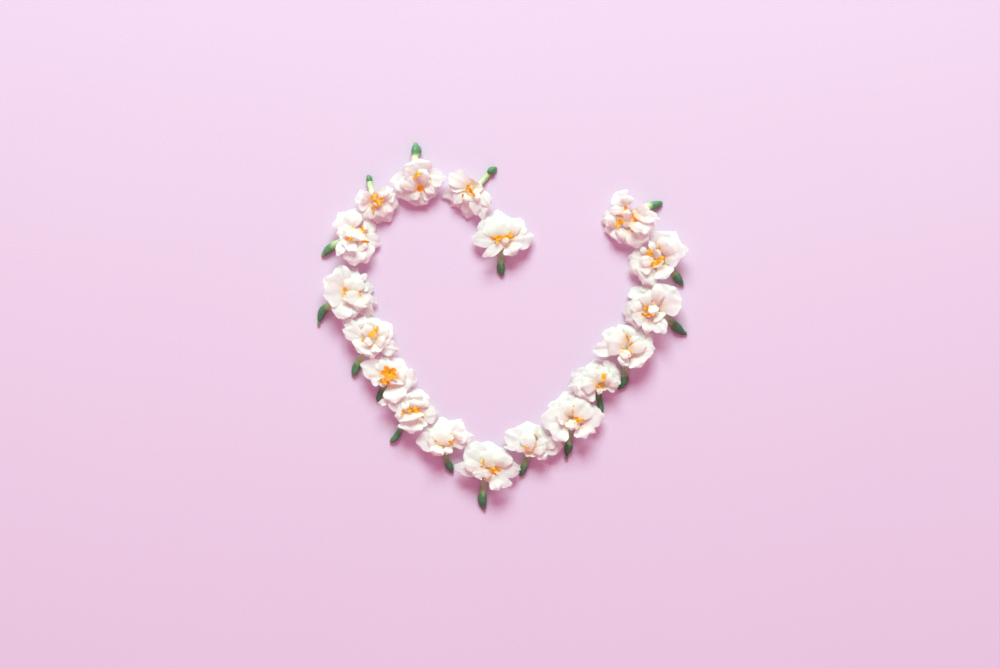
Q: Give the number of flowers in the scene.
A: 18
